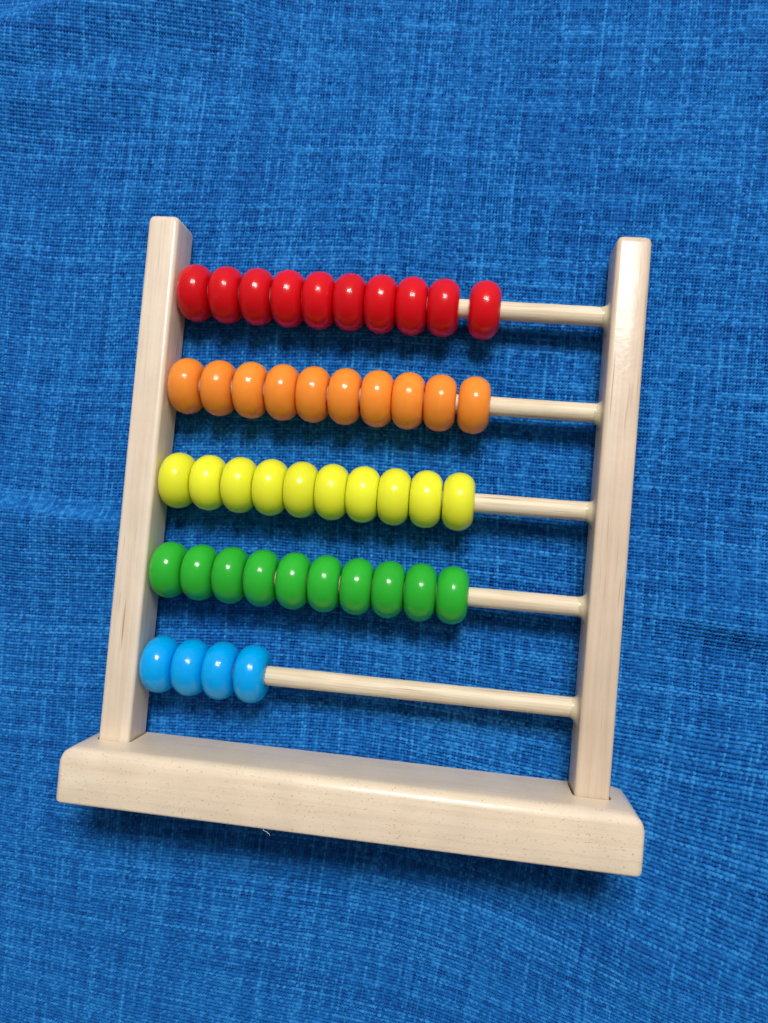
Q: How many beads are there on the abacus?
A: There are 44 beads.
